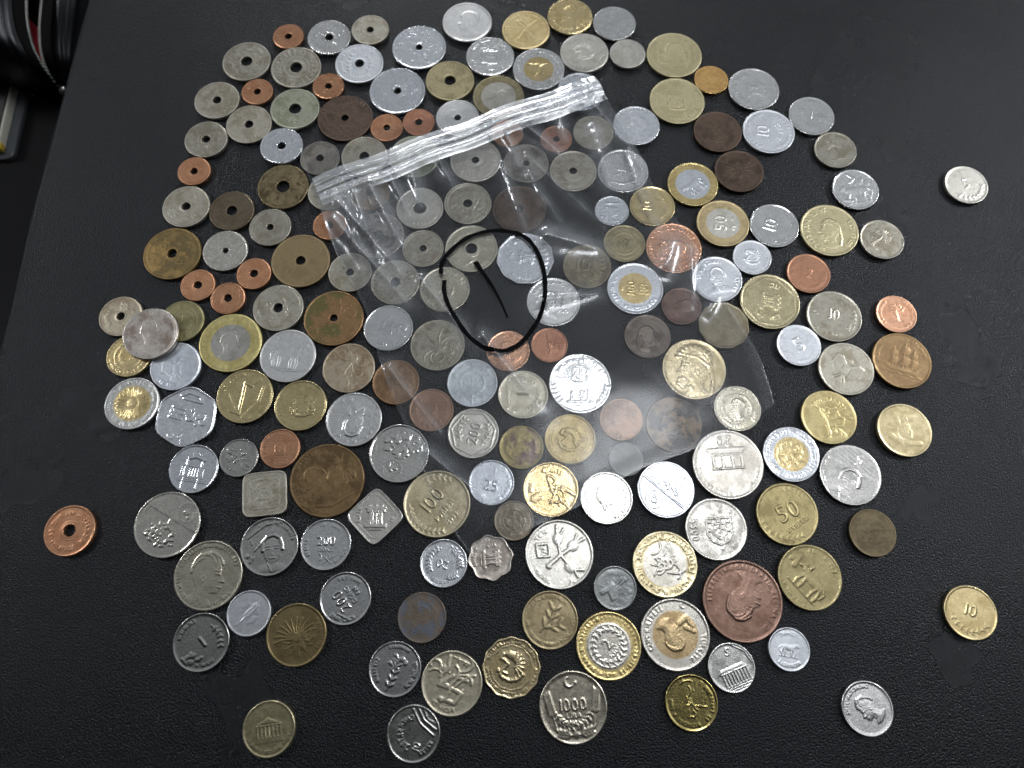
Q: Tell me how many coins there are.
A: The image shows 184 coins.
